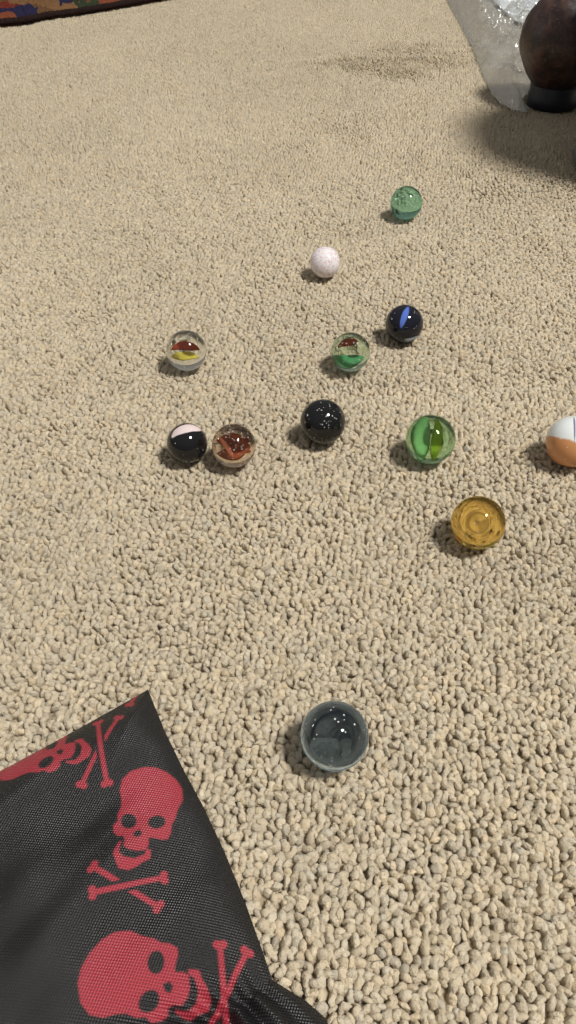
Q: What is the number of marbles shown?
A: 12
